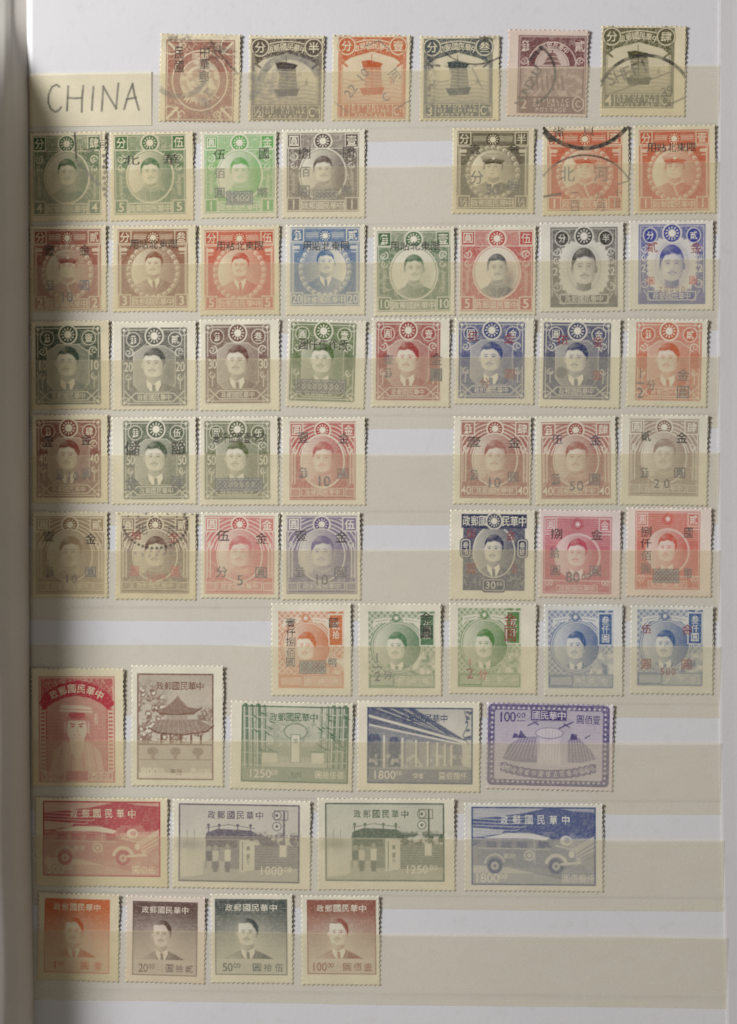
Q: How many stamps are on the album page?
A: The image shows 61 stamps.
